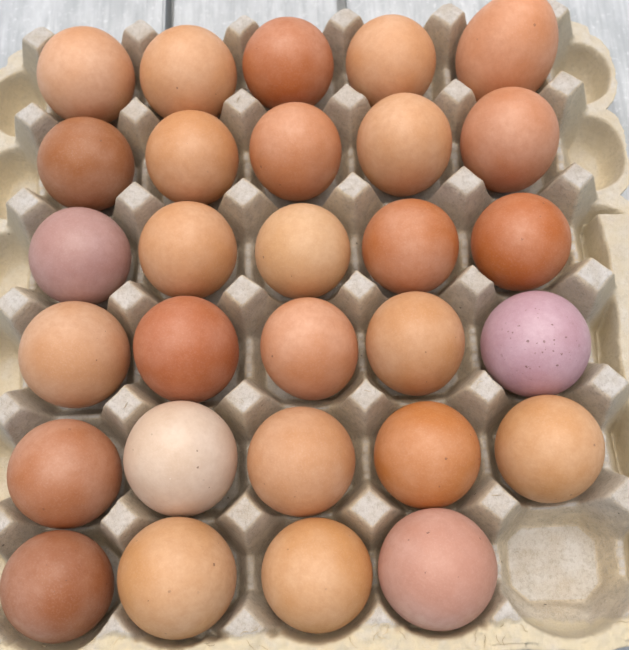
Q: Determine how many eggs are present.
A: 29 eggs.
